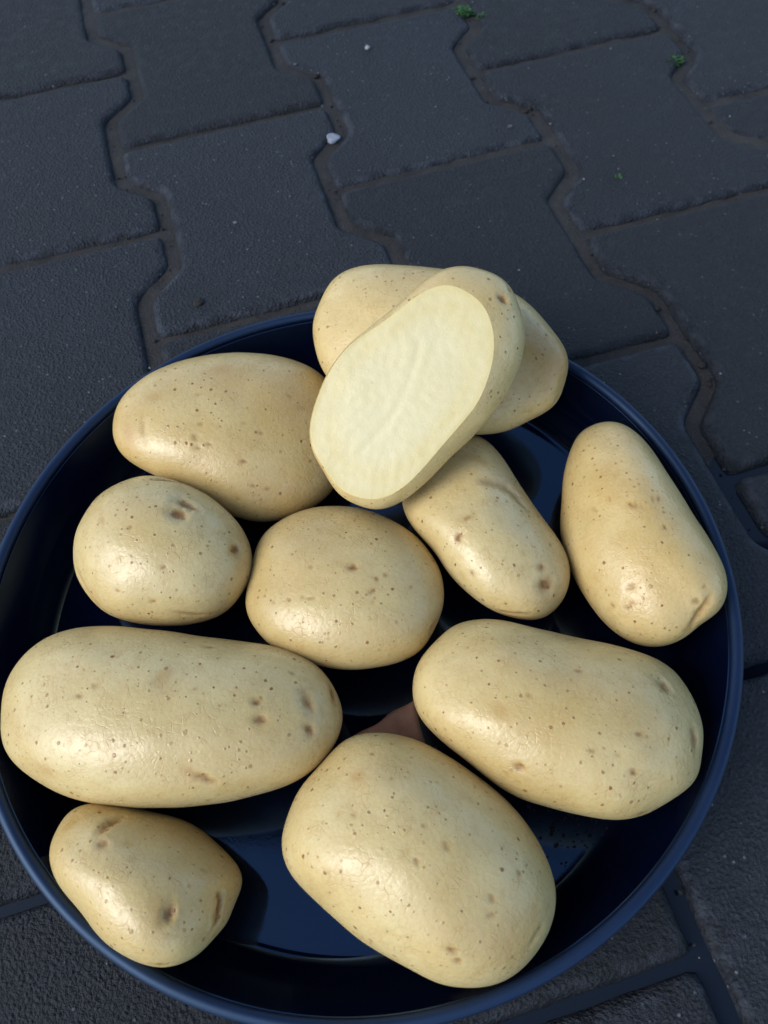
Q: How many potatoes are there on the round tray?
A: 11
